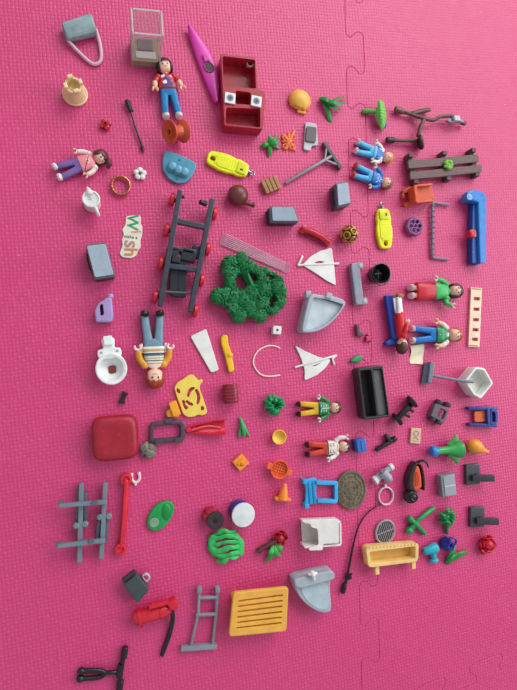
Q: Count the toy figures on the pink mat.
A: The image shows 10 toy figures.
